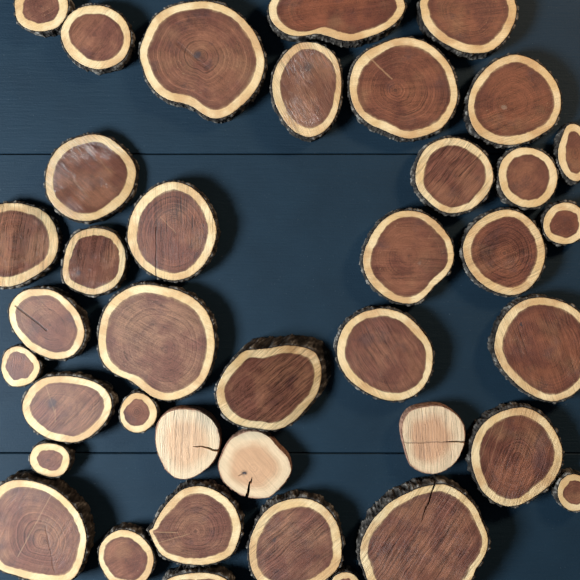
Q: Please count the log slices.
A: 39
